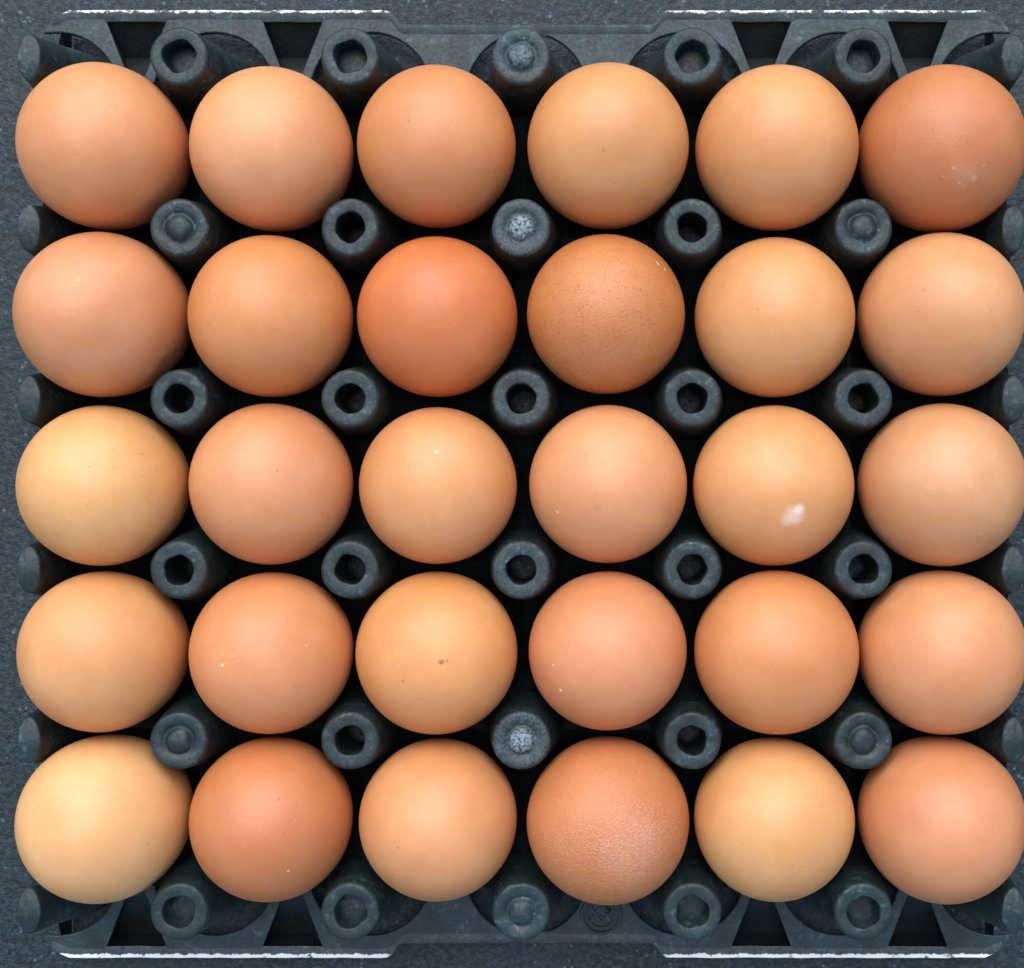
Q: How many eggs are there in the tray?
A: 30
